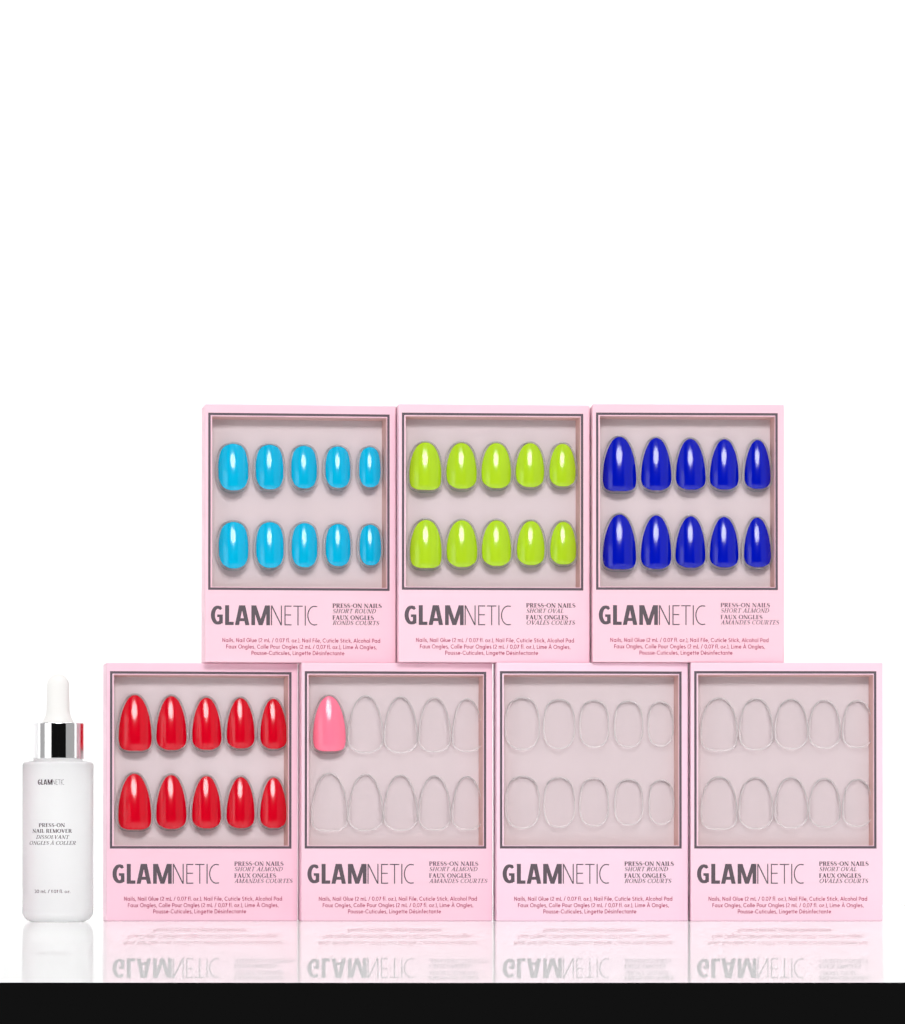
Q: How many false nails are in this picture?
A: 41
